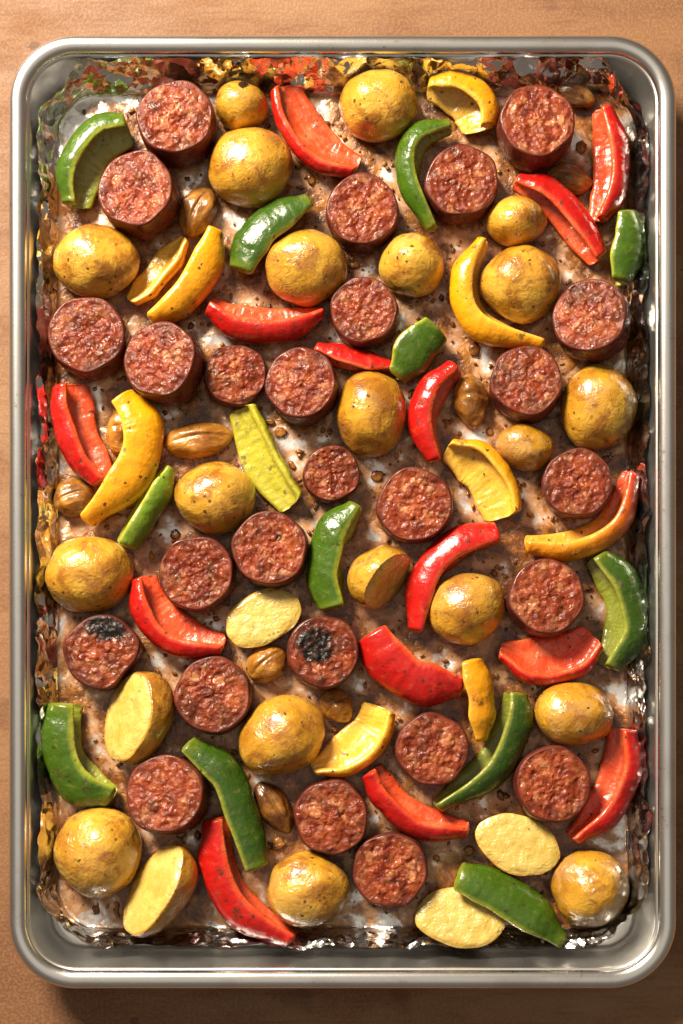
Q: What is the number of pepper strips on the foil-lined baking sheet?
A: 36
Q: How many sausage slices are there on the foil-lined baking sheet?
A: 26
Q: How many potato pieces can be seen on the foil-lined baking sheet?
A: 25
